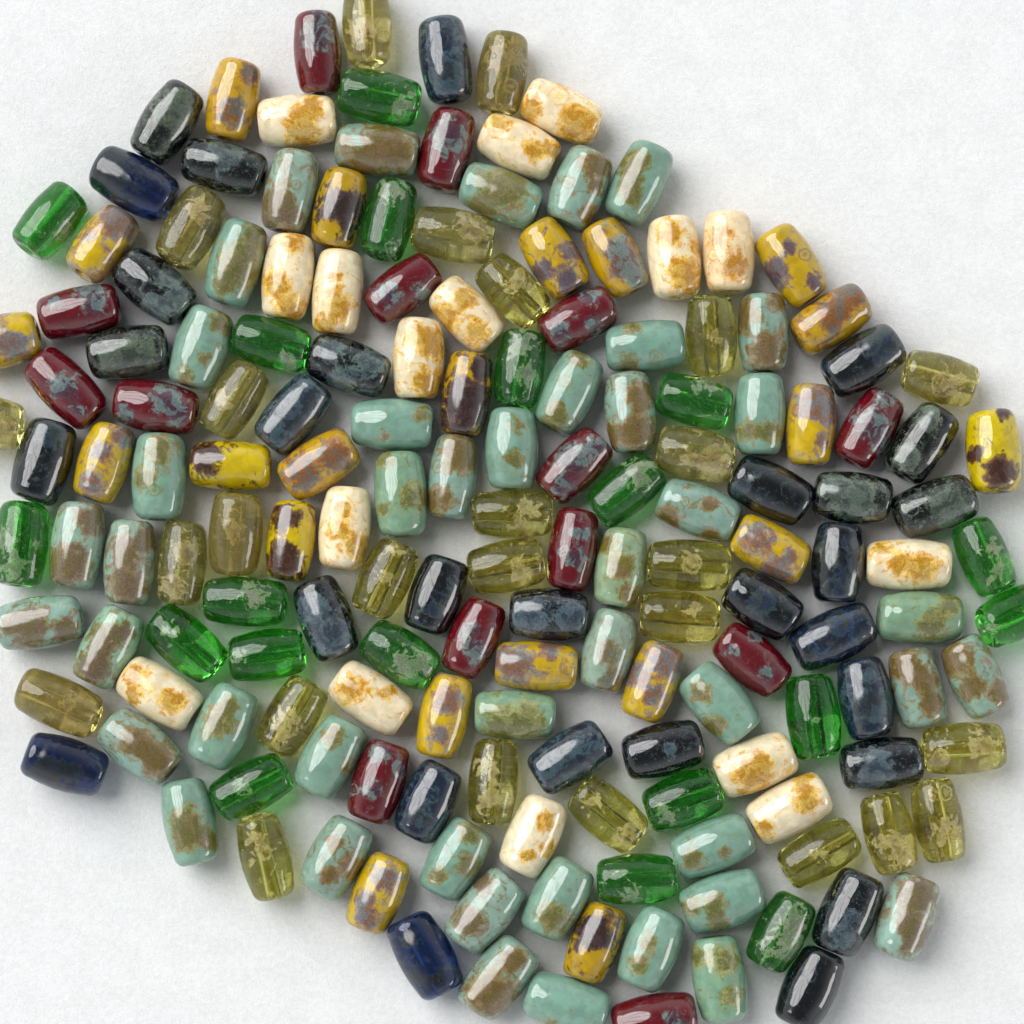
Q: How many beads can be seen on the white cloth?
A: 169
